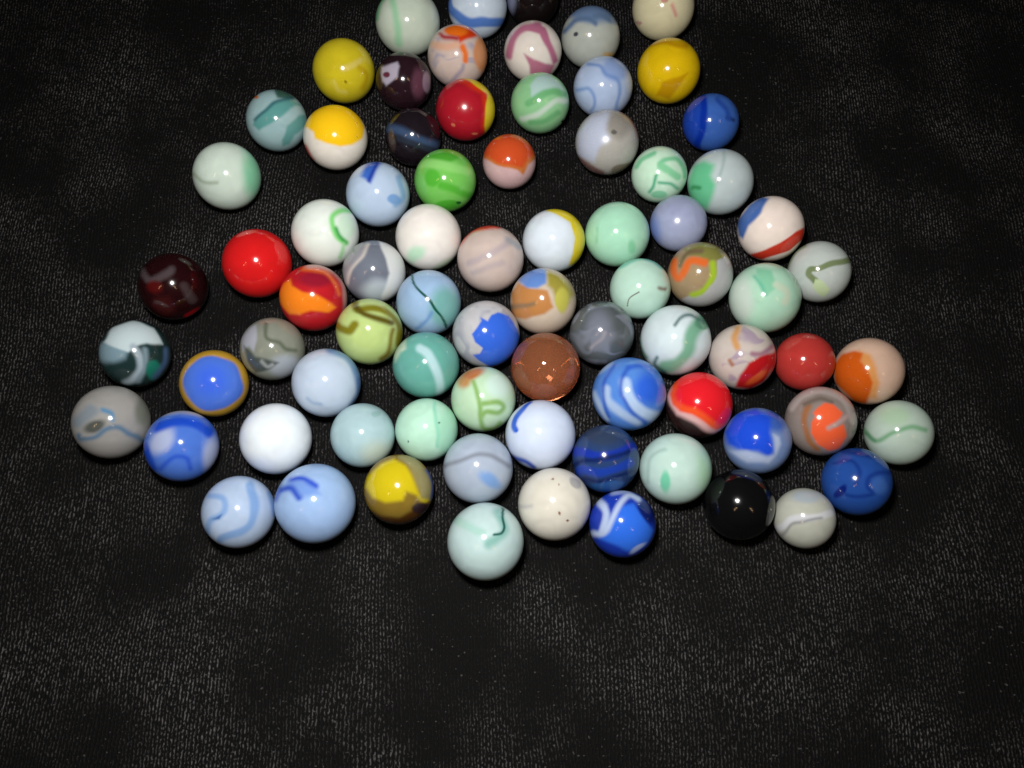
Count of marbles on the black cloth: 78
